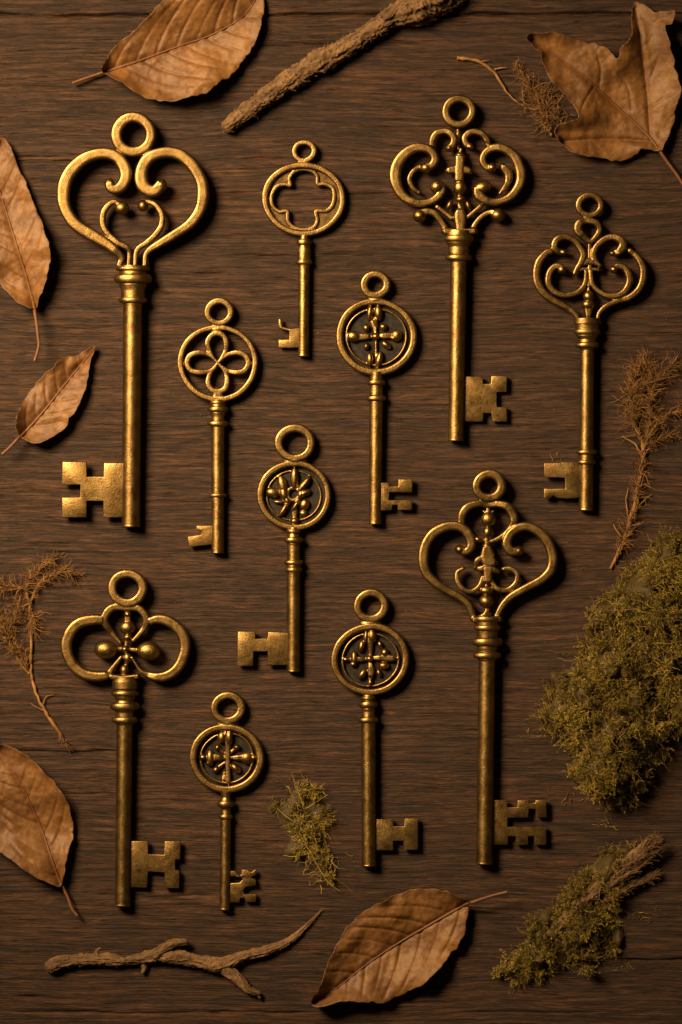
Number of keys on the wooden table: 11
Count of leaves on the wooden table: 6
